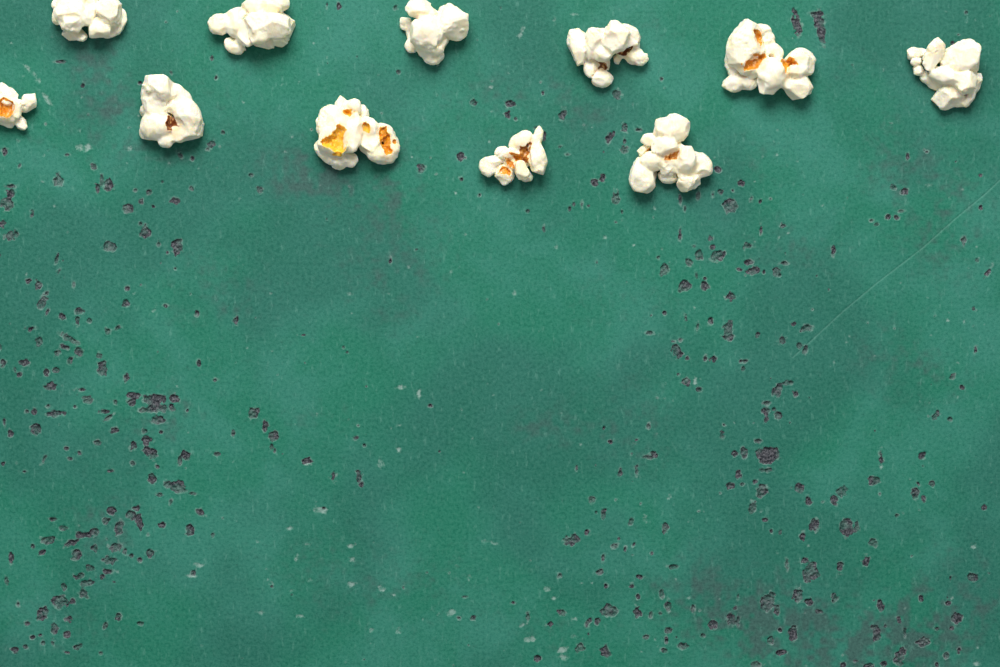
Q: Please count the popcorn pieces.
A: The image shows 11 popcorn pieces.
